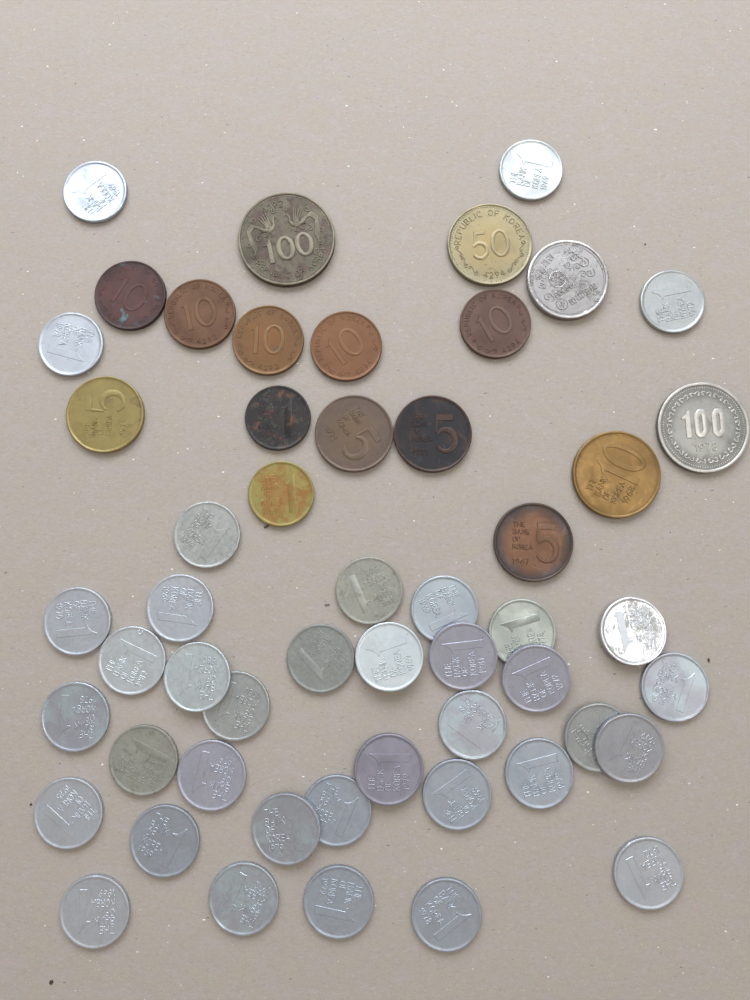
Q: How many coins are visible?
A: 53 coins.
